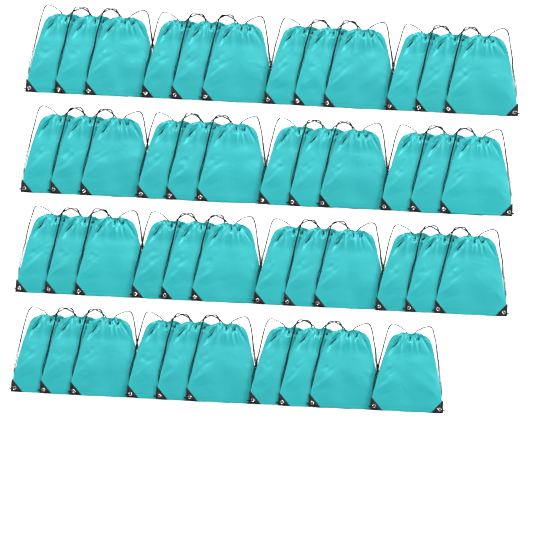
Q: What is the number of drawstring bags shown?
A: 46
